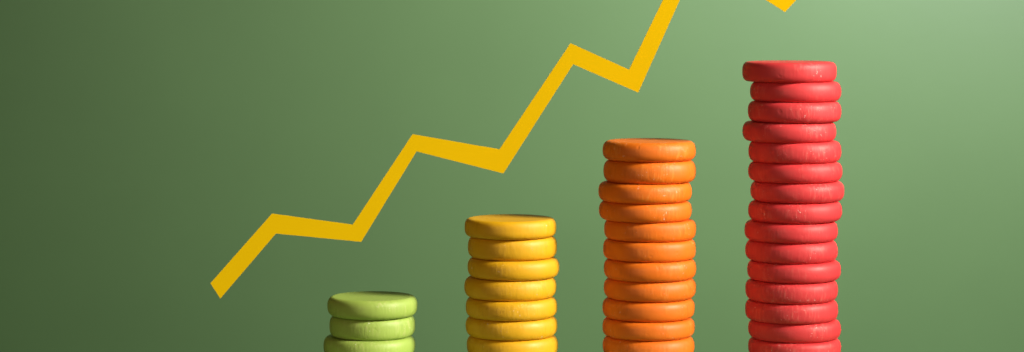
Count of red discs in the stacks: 15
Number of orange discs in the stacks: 11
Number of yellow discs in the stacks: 7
